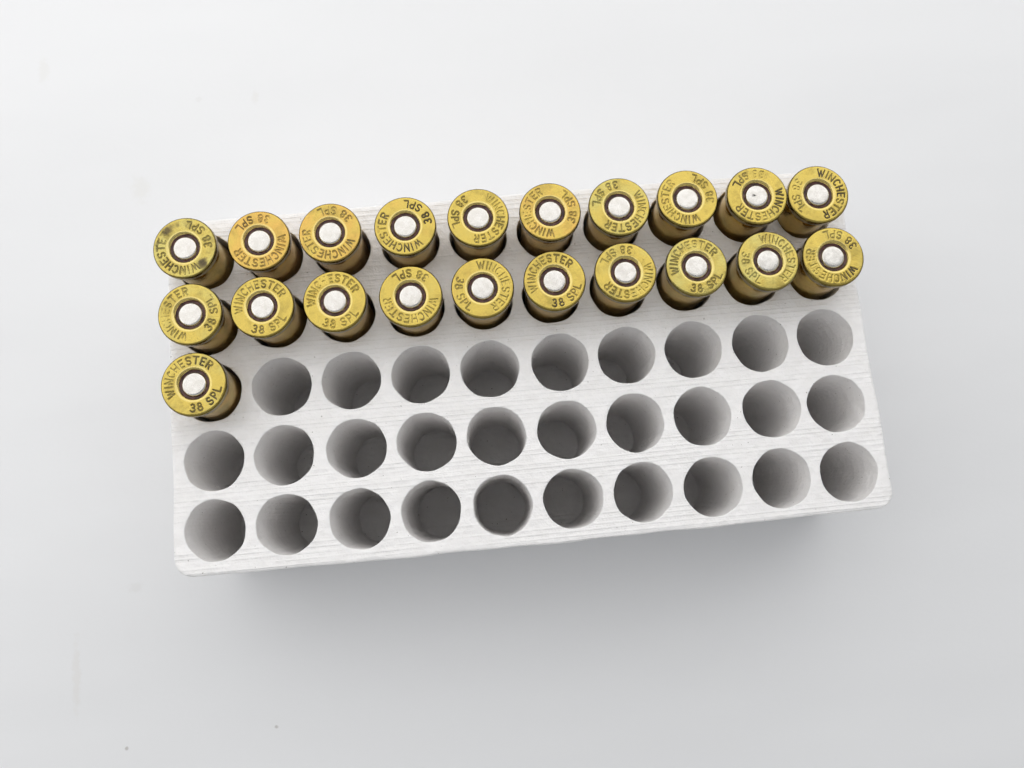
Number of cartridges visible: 21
